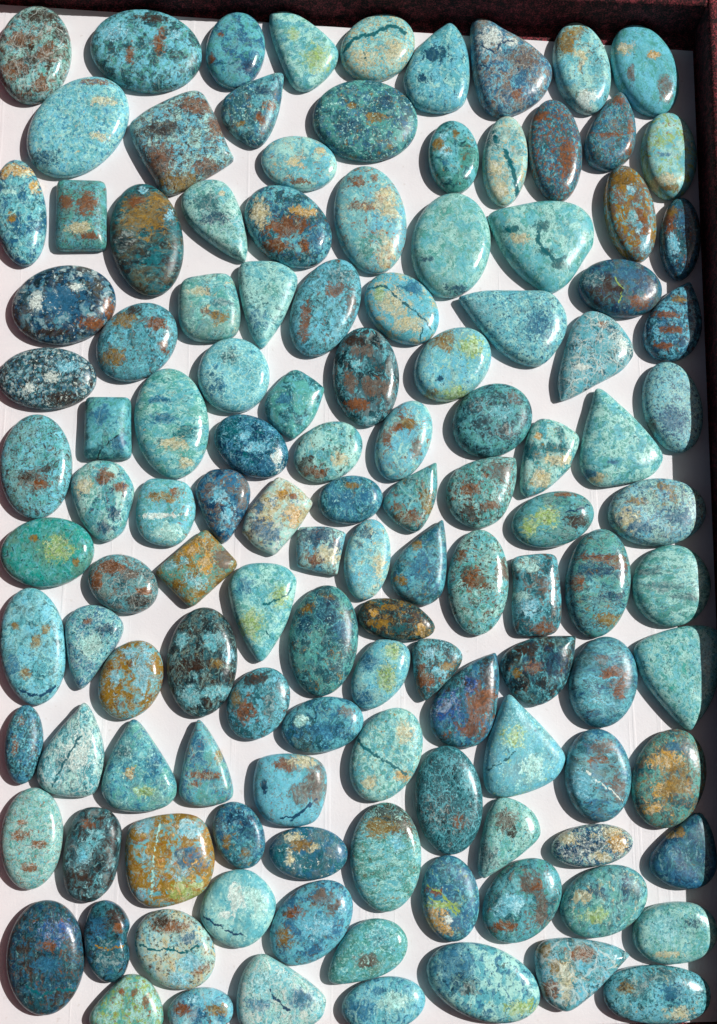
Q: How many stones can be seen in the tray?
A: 124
